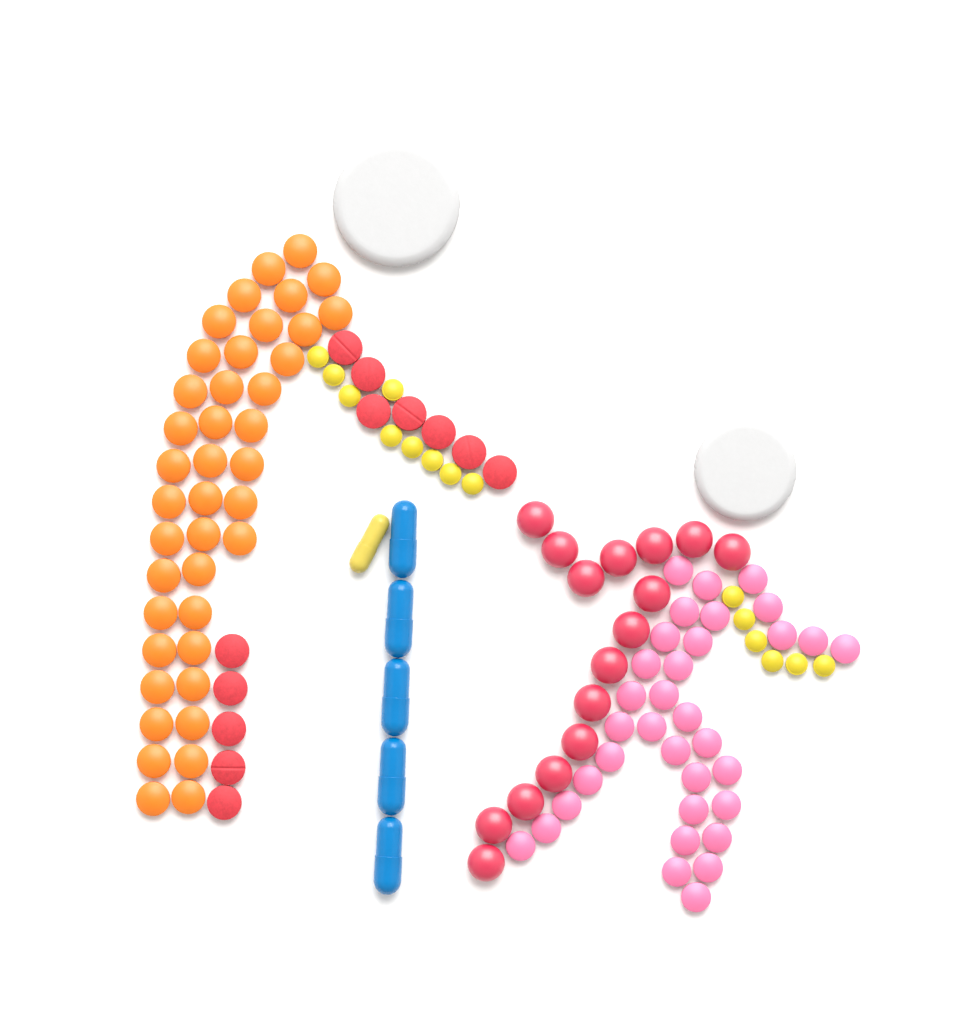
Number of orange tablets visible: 41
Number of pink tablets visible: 34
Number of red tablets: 28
